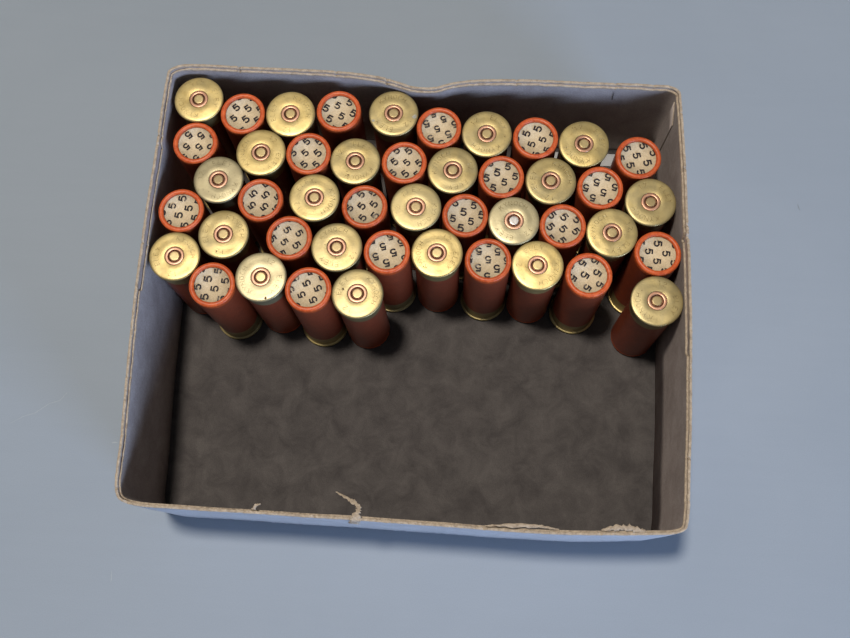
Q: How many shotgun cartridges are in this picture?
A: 45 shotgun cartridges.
